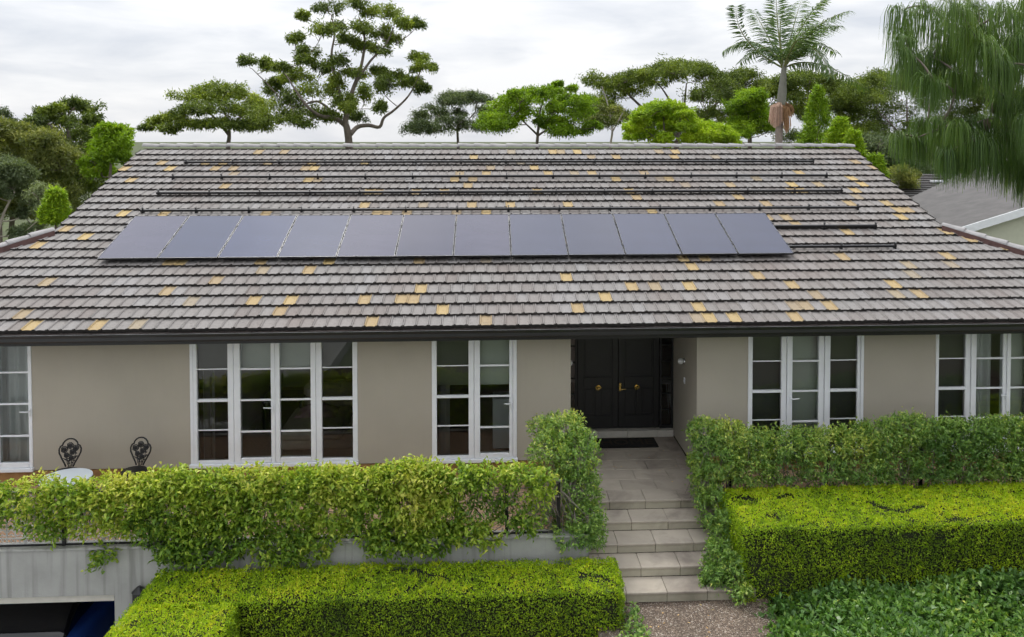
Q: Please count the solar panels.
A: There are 12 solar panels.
